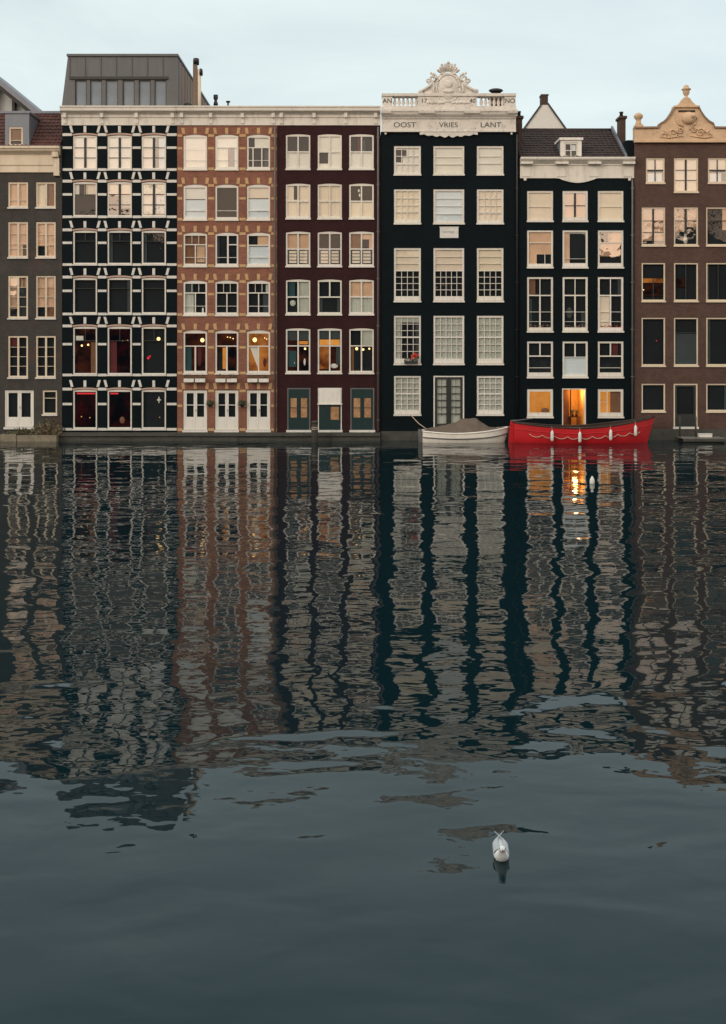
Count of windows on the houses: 107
